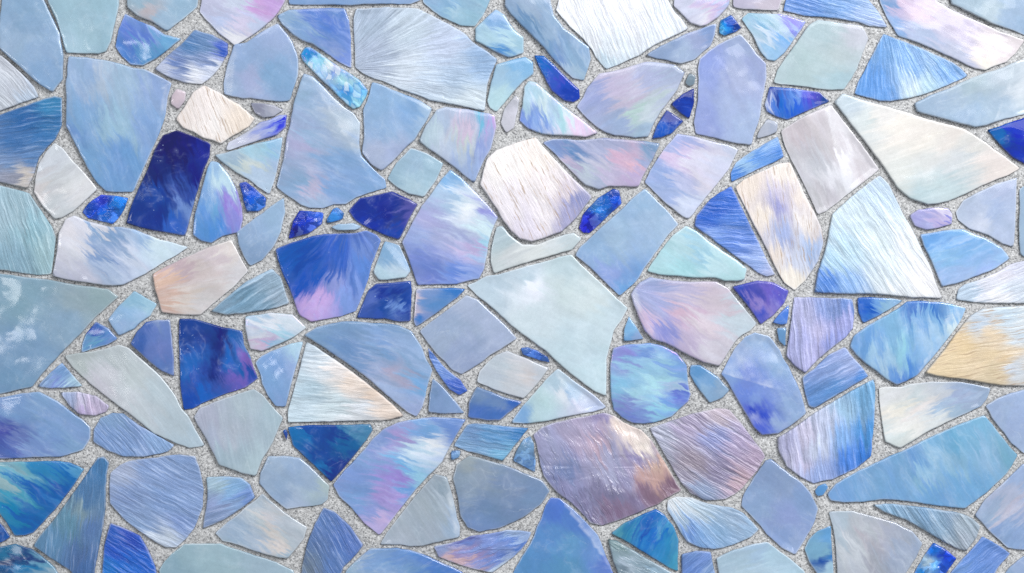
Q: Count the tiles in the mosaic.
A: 165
